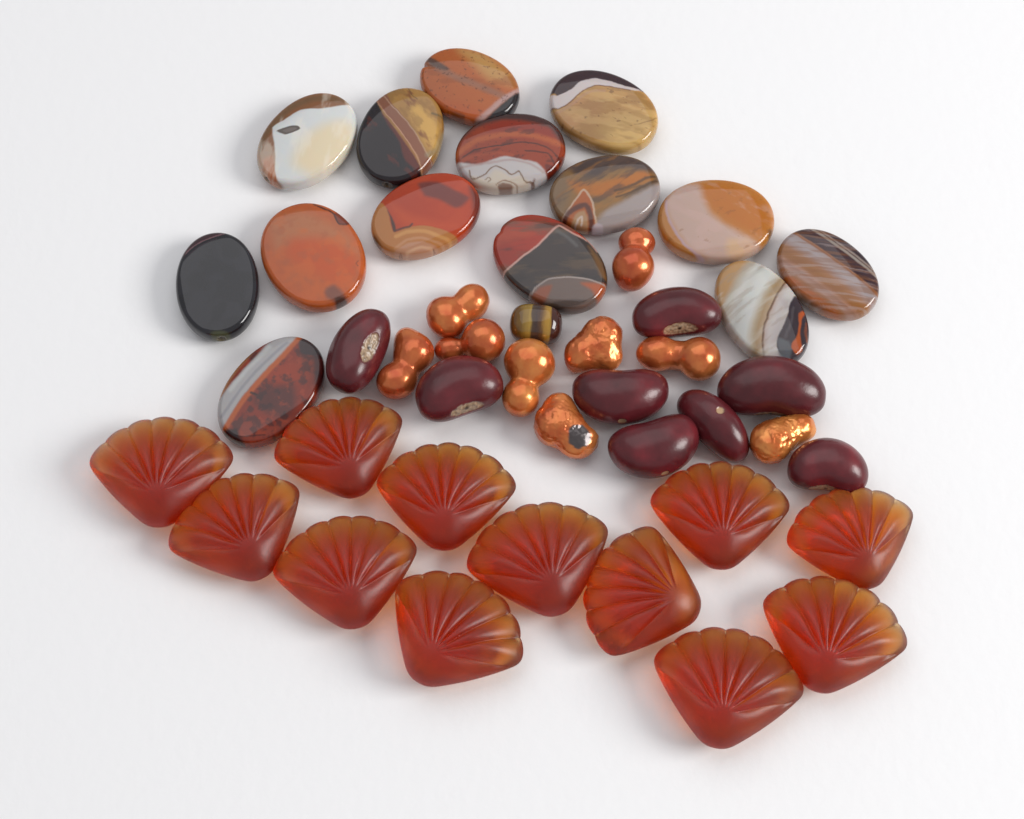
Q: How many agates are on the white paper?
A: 14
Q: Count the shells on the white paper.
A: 12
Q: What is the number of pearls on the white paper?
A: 9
